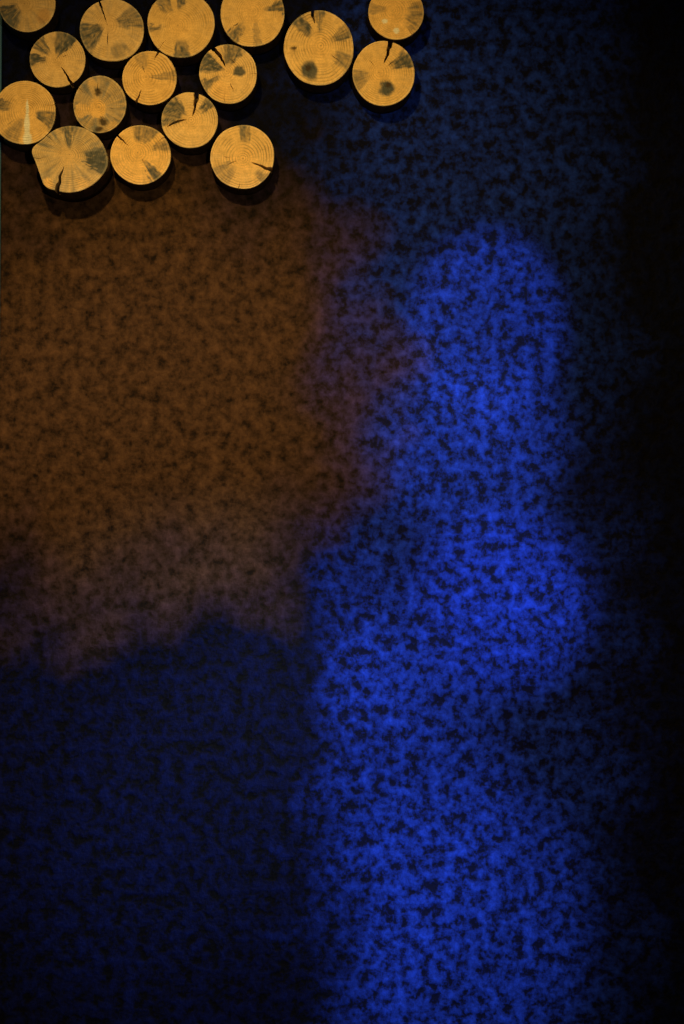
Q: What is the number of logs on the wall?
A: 16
